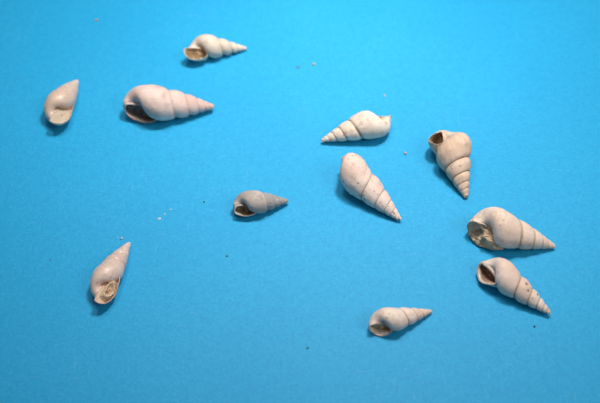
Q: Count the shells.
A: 11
